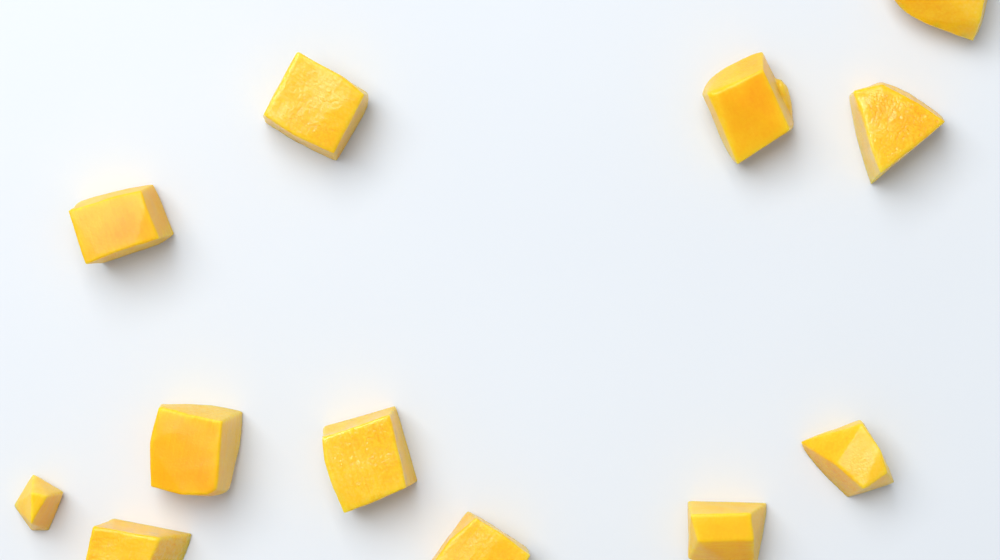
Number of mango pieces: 12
